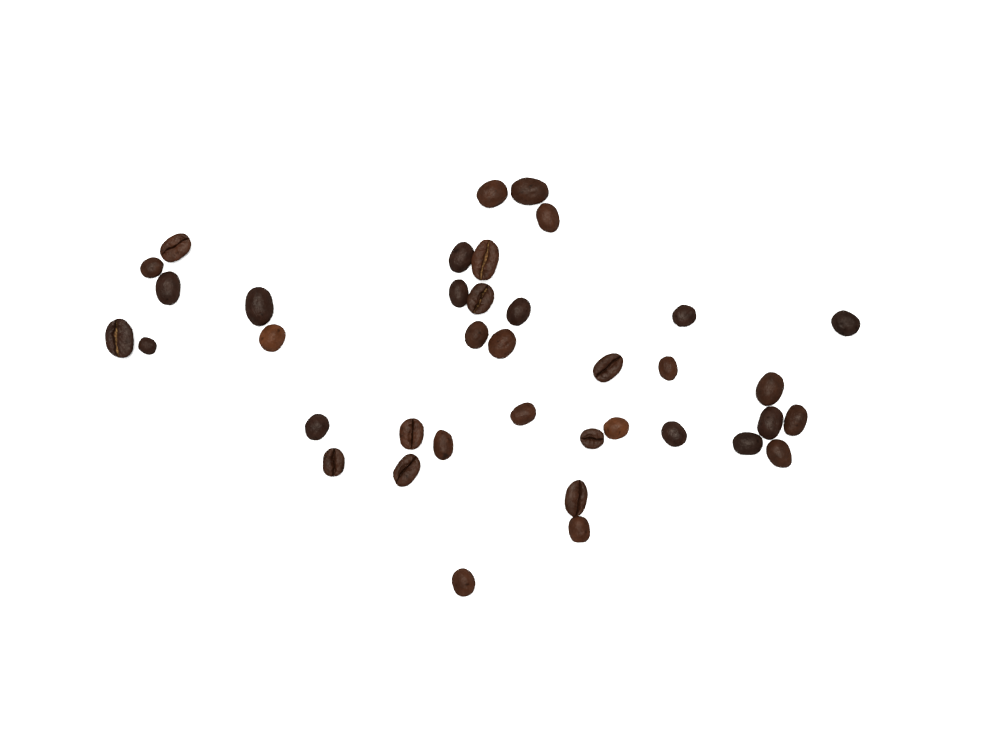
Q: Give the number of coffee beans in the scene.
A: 38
